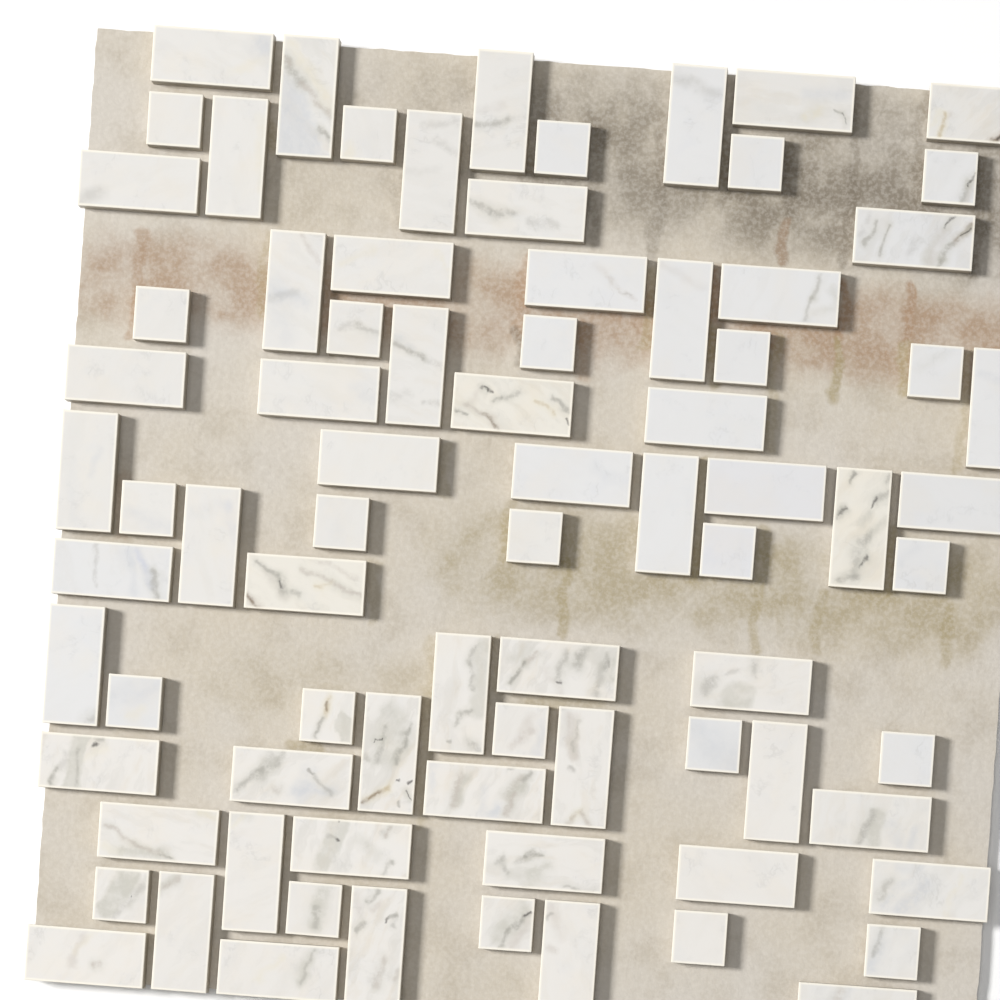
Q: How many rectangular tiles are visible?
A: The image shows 55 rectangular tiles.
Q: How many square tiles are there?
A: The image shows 25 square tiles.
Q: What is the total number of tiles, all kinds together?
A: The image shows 80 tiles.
